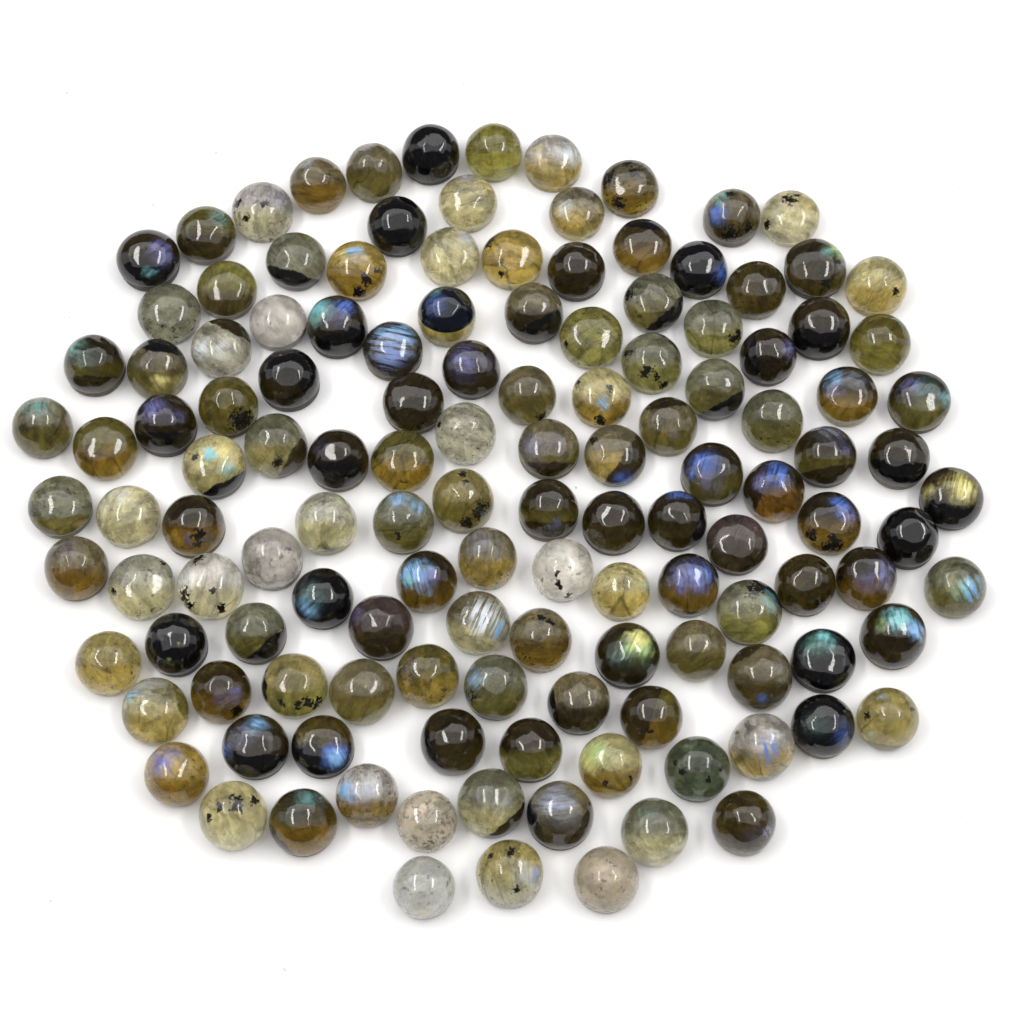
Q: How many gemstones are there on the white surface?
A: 133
